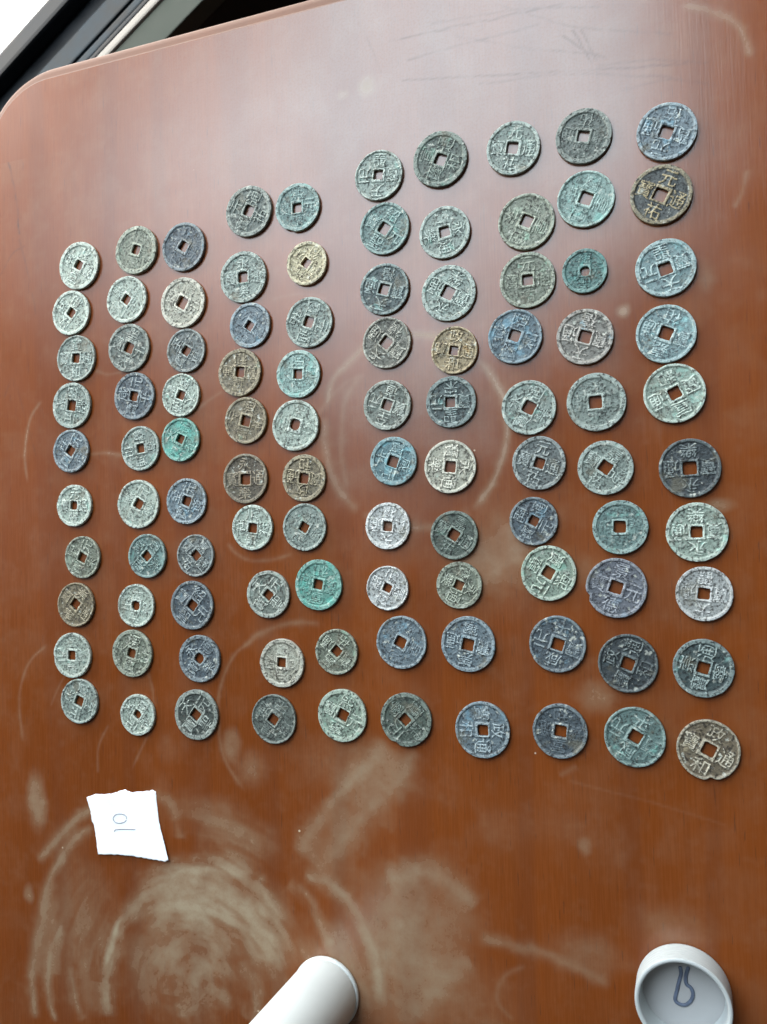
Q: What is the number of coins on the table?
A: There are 100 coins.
